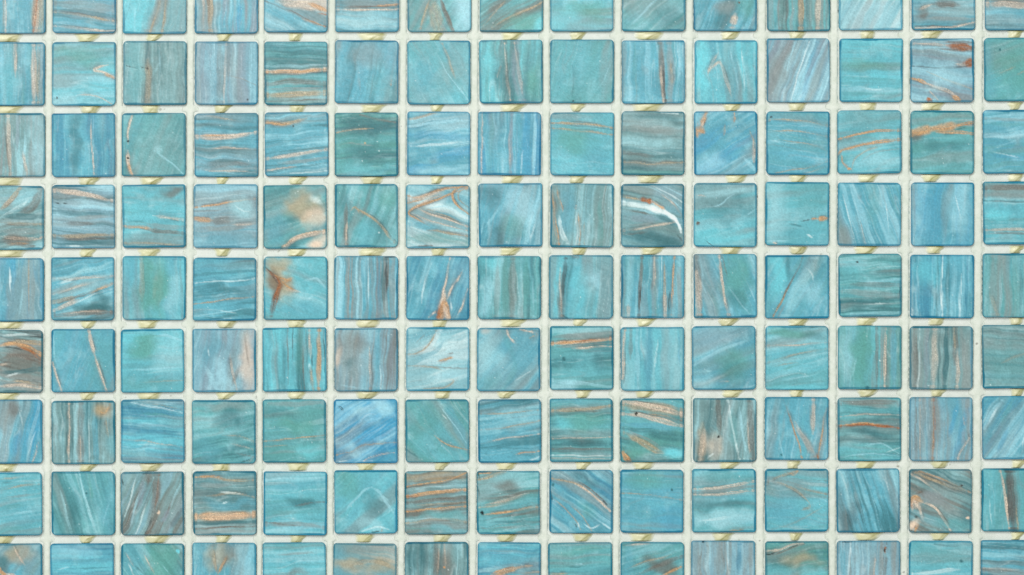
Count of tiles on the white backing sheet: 135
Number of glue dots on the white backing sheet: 120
